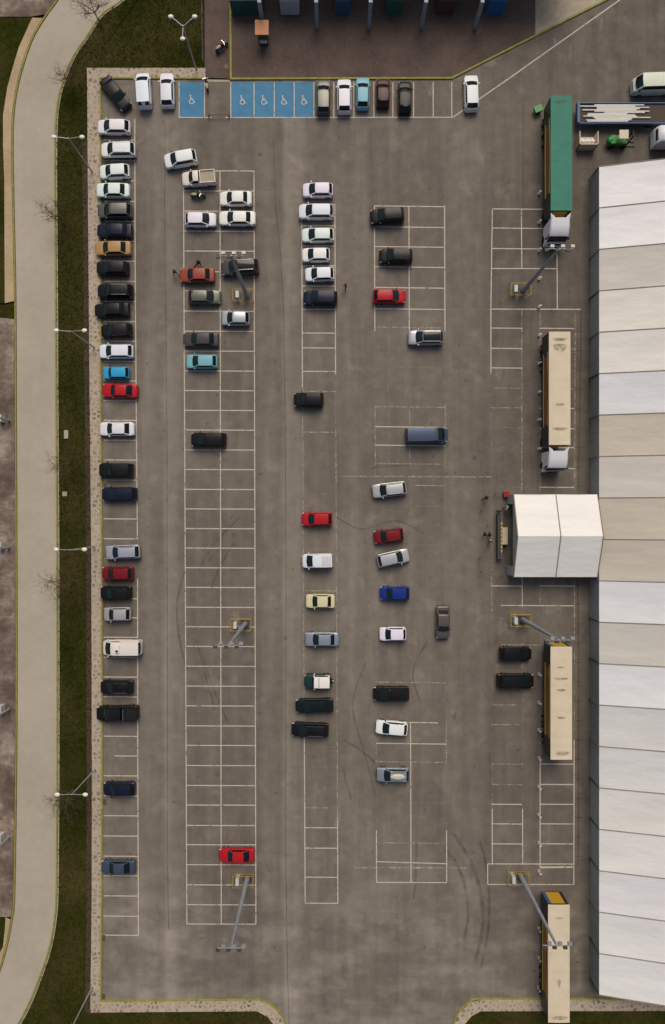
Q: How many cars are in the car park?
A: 72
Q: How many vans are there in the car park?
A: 5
